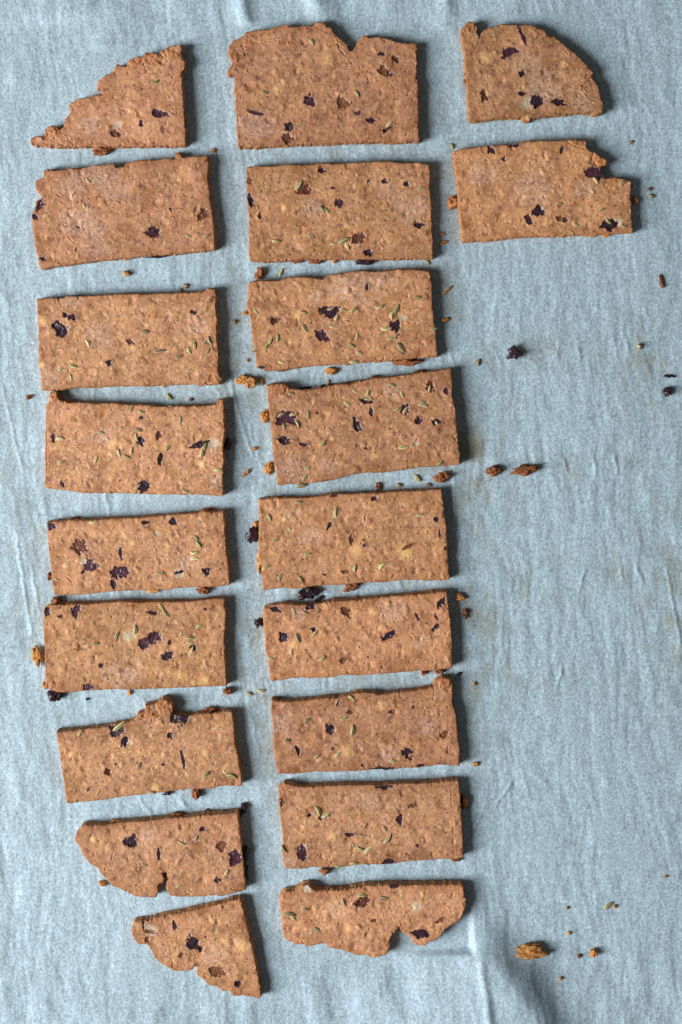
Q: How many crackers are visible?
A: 20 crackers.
